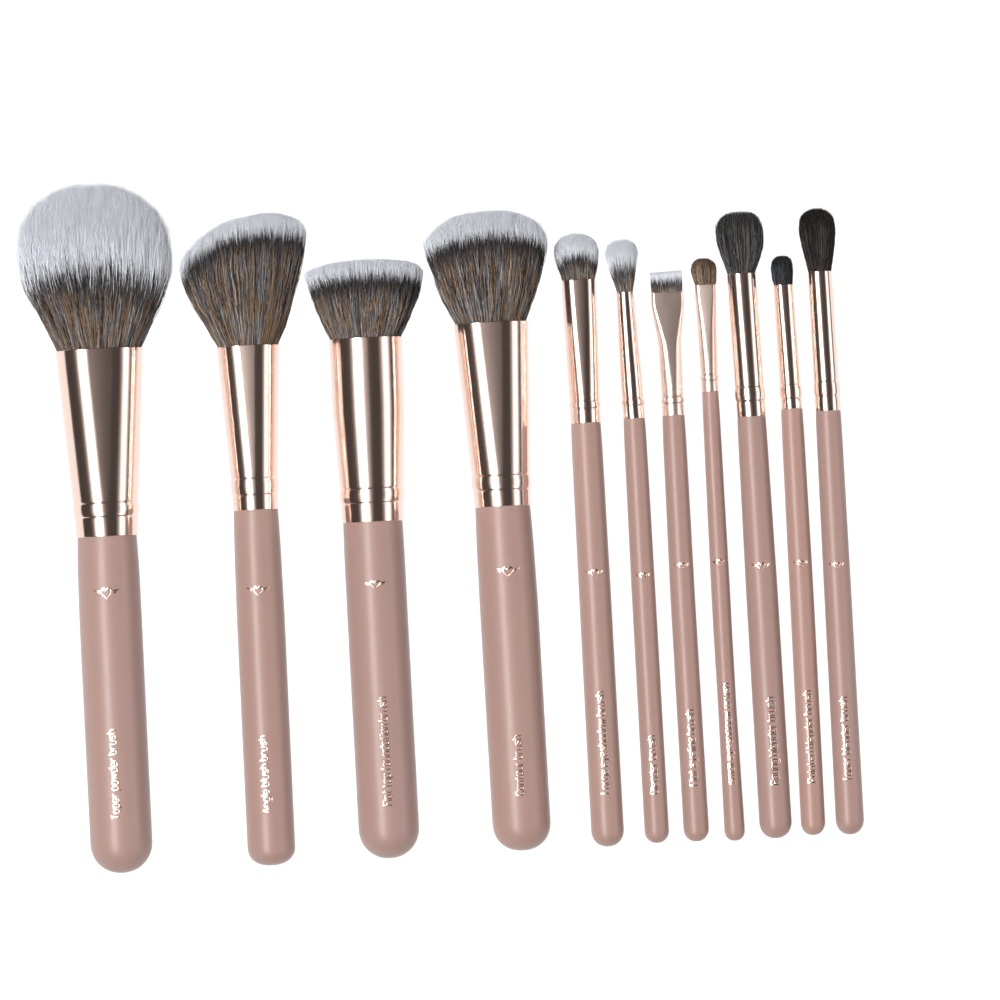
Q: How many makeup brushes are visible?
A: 11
